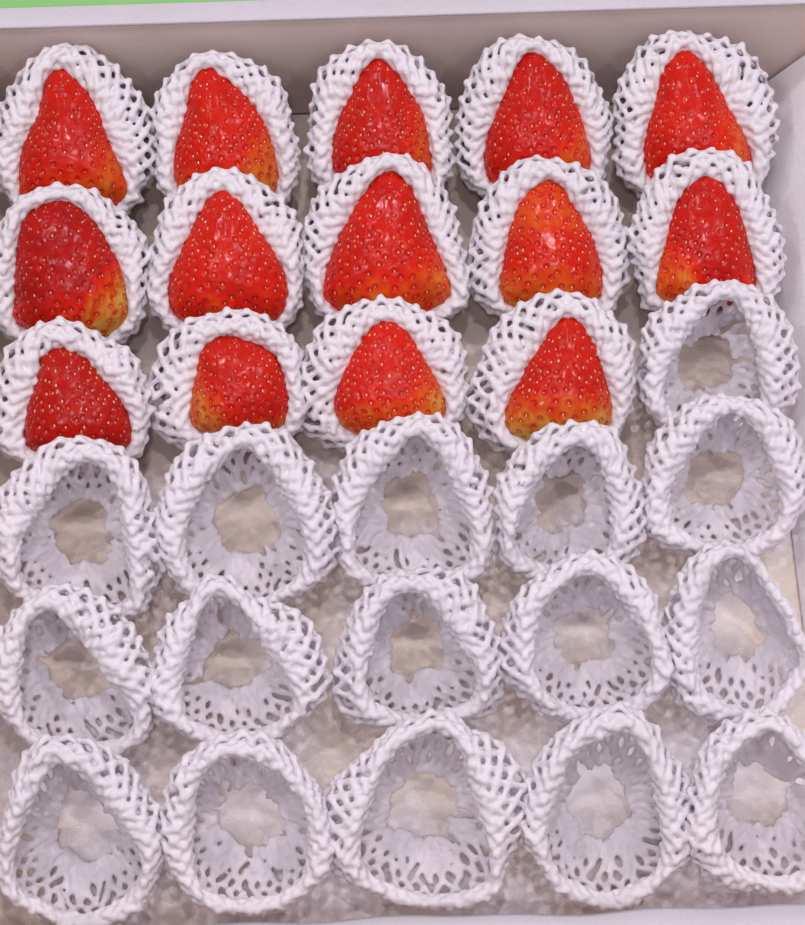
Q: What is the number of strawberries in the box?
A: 14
